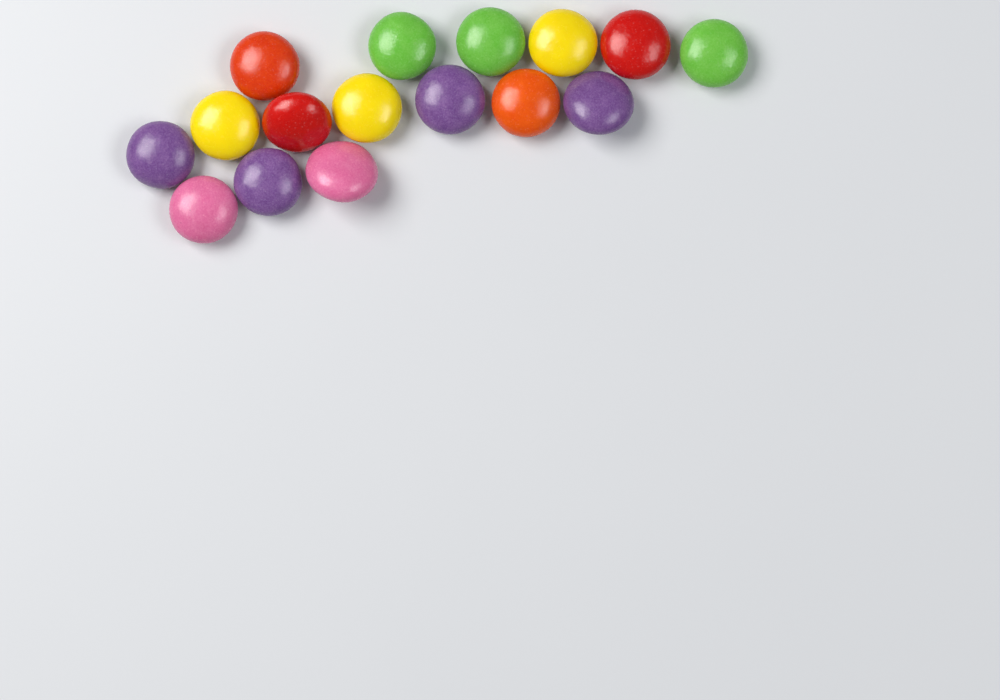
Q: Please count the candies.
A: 16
